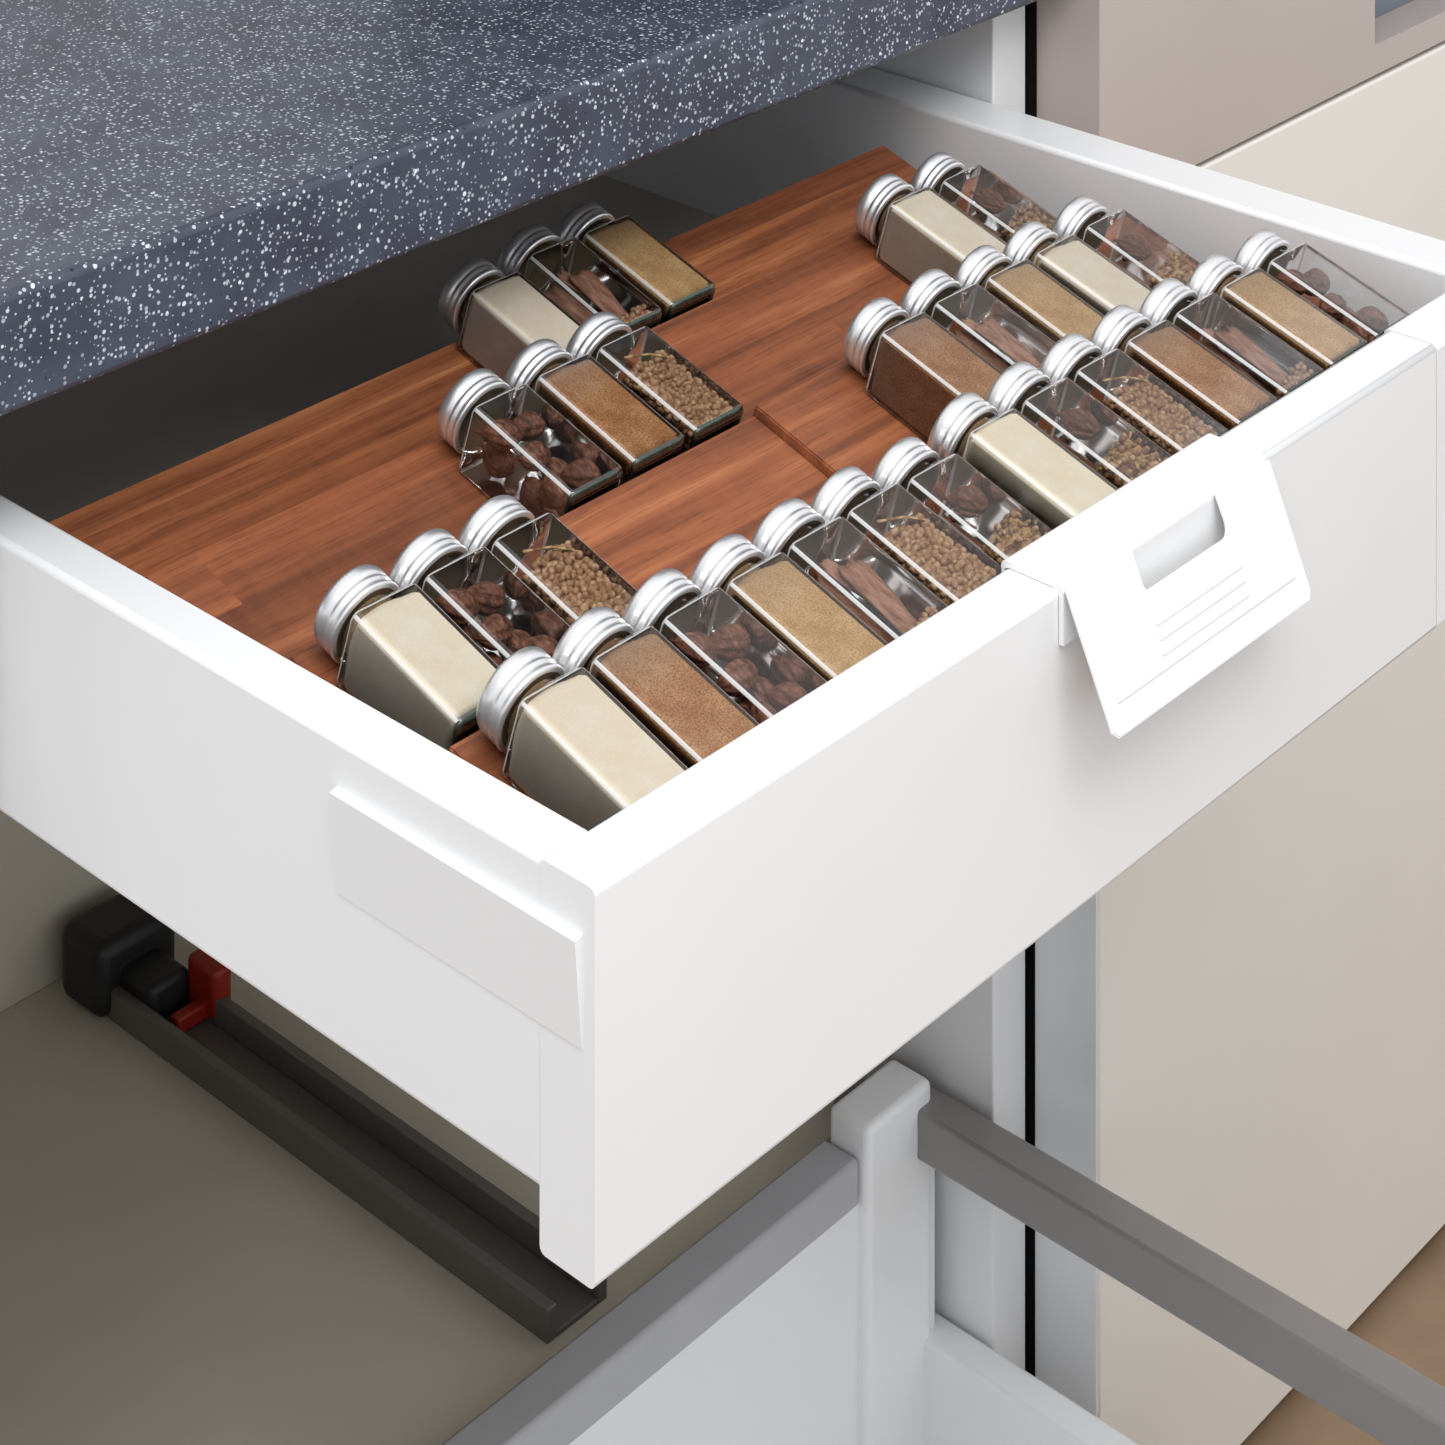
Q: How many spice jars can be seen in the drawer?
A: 30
